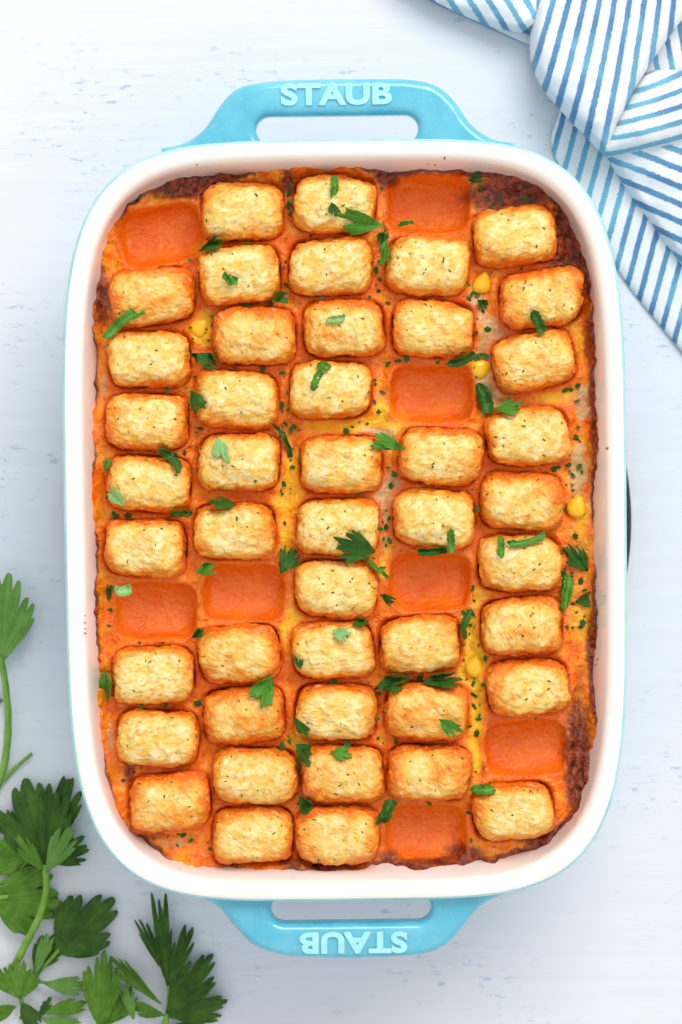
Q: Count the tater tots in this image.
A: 45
